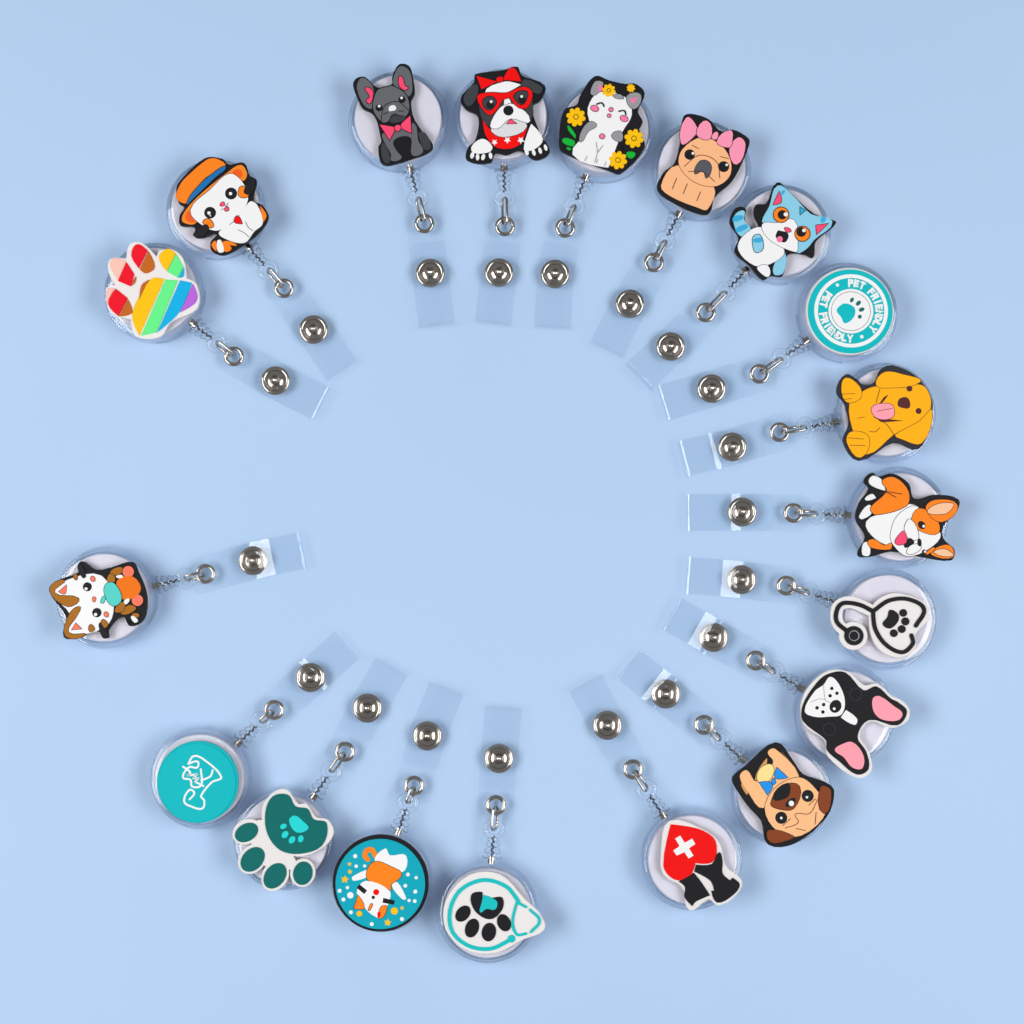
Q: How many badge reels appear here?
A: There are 19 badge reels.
